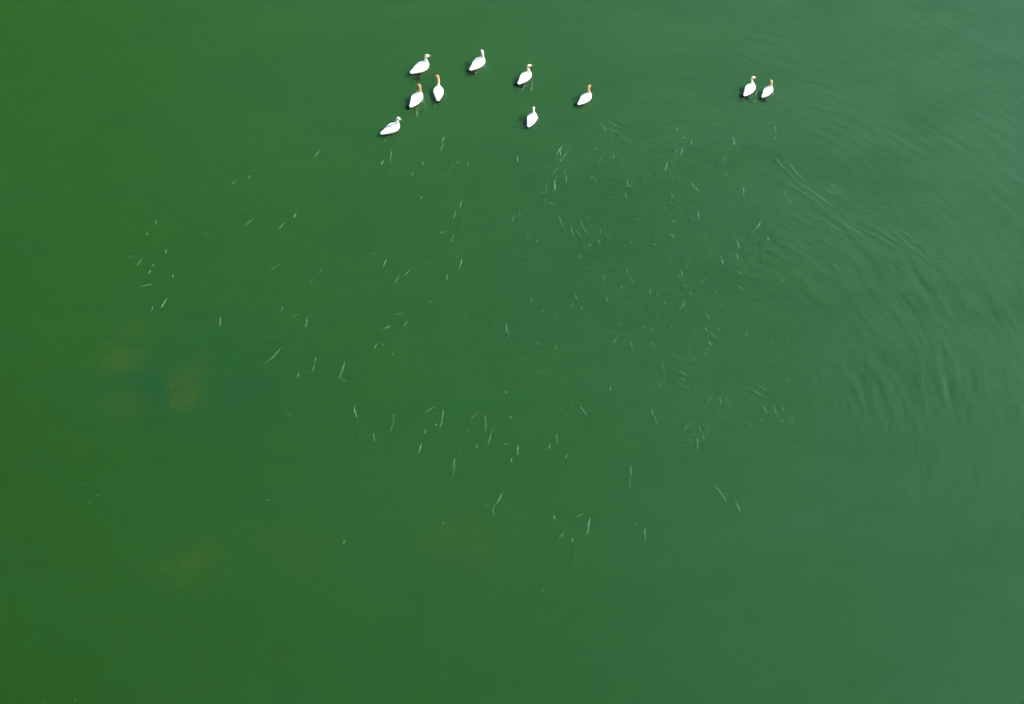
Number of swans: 10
